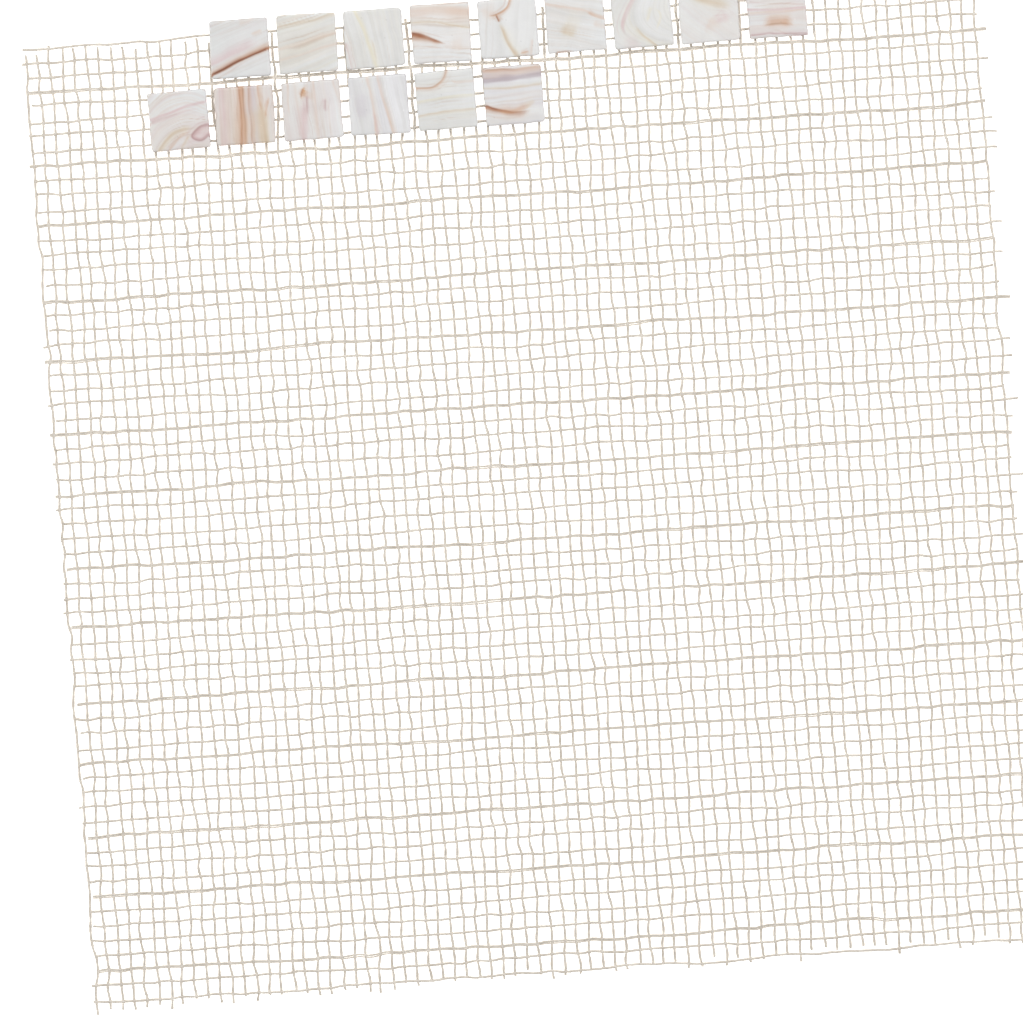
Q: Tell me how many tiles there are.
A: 15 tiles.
